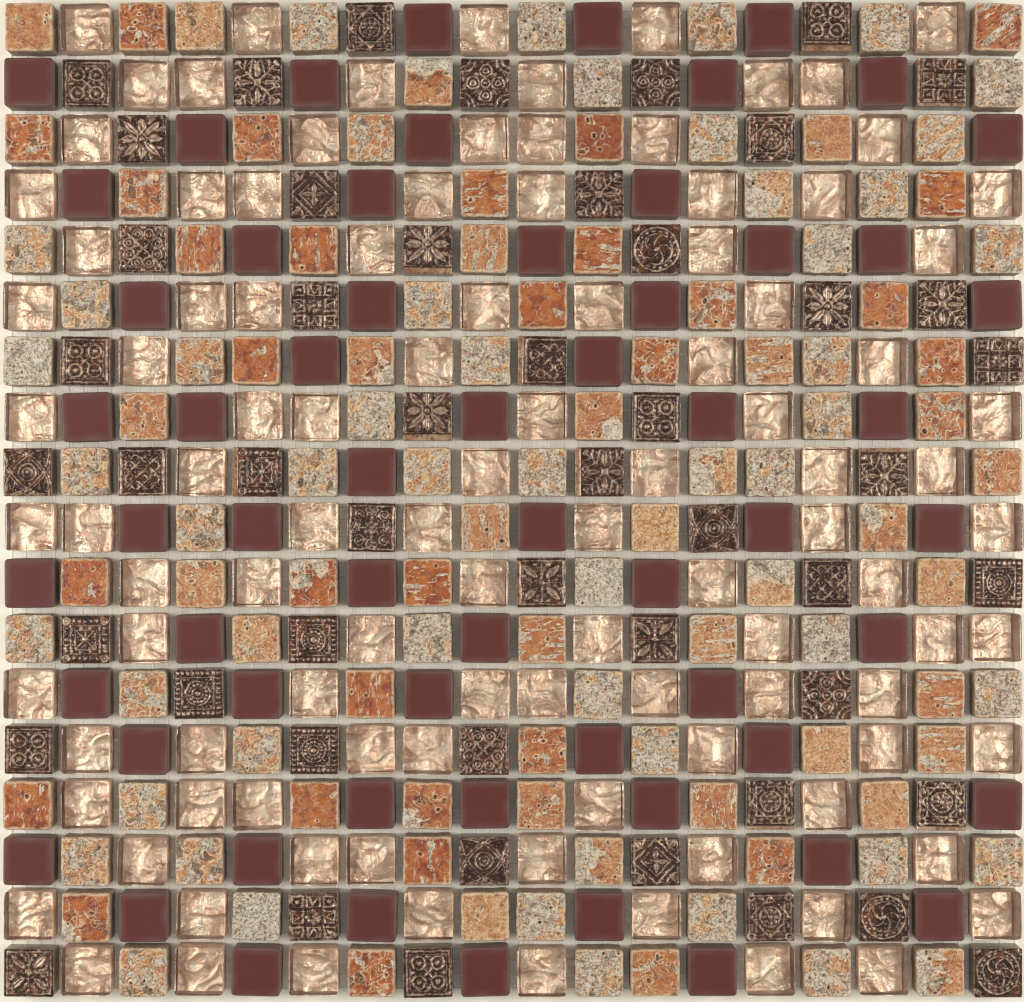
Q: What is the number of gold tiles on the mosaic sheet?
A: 105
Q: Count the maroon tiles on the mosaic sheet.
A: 61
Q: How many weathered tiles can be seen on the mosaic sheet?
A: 108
